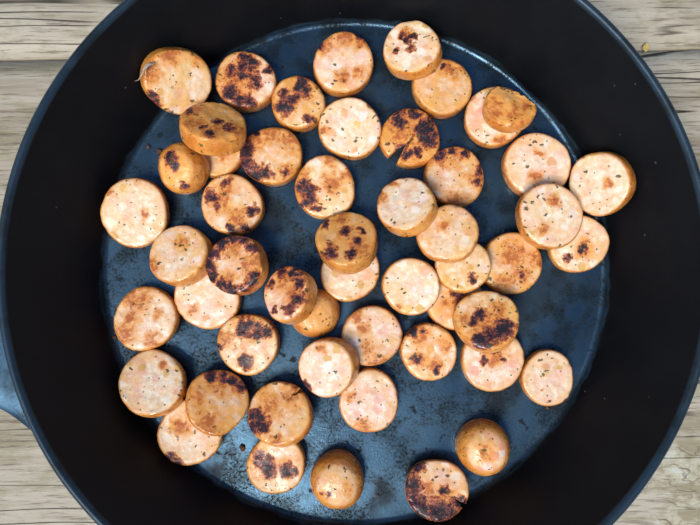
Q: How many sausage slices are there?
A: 52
